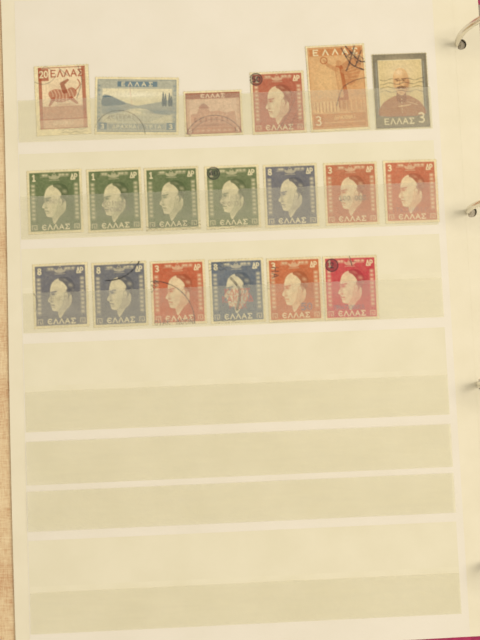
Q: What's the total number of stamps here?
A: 19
